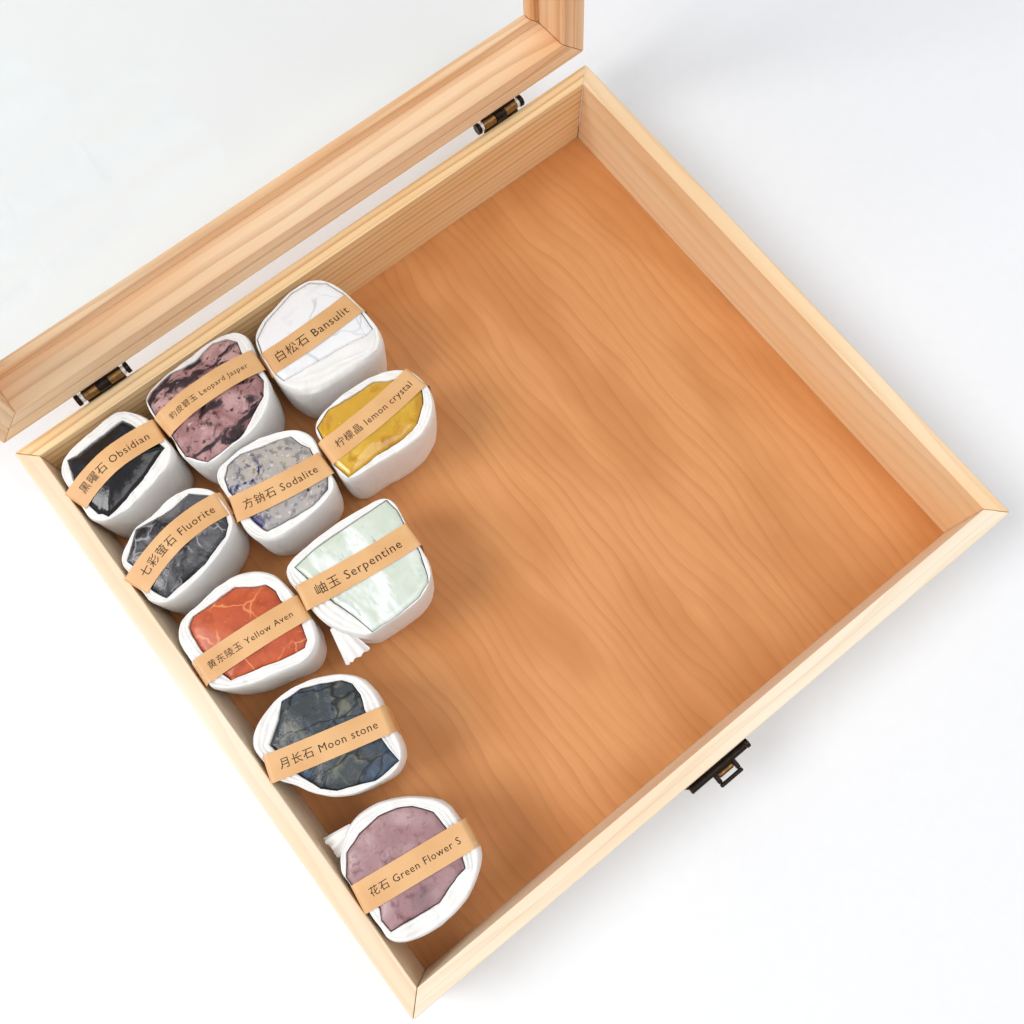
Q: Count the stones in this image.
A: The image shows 10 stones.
